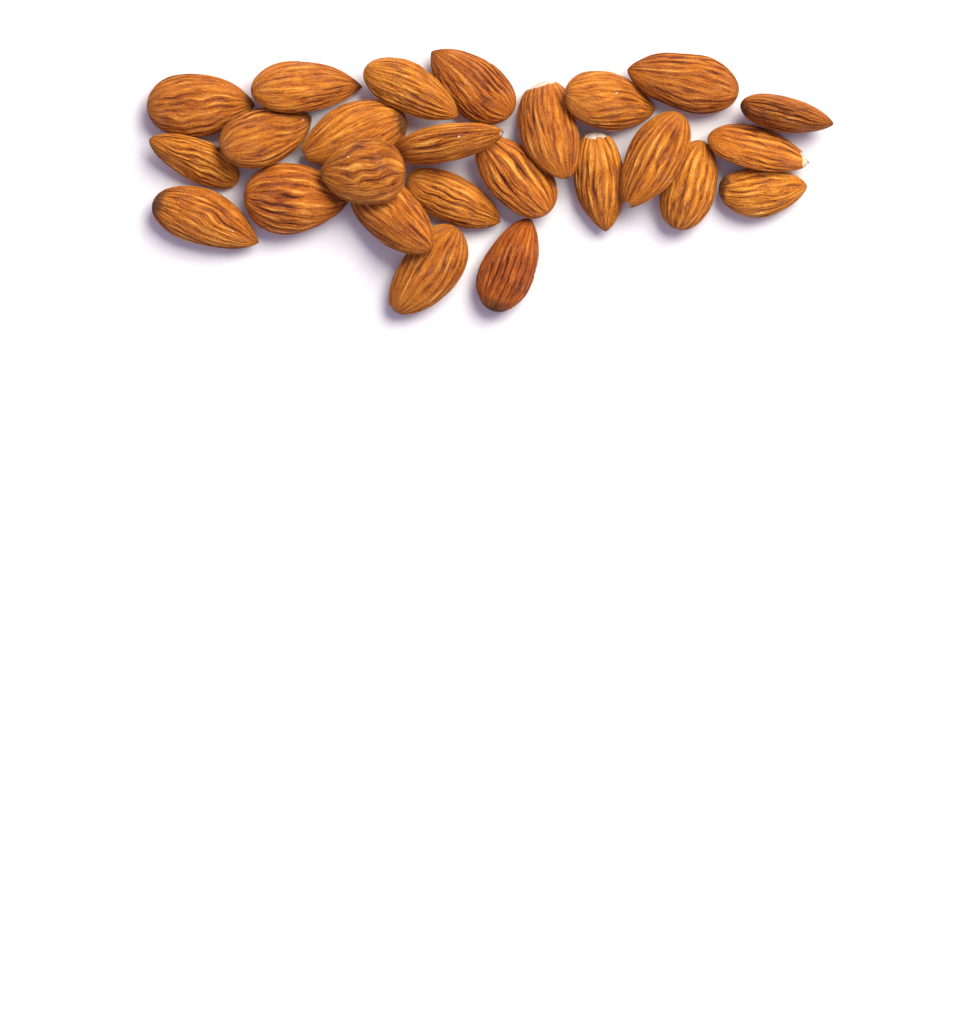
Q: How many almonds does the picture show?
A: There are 25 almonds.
